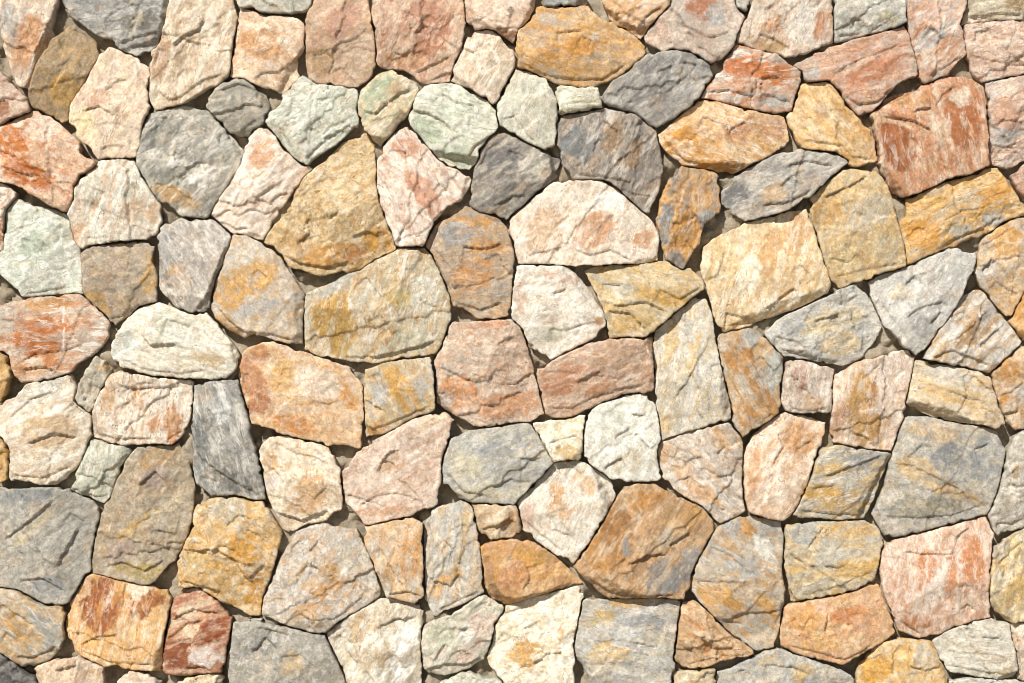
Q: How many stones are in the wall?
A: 128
